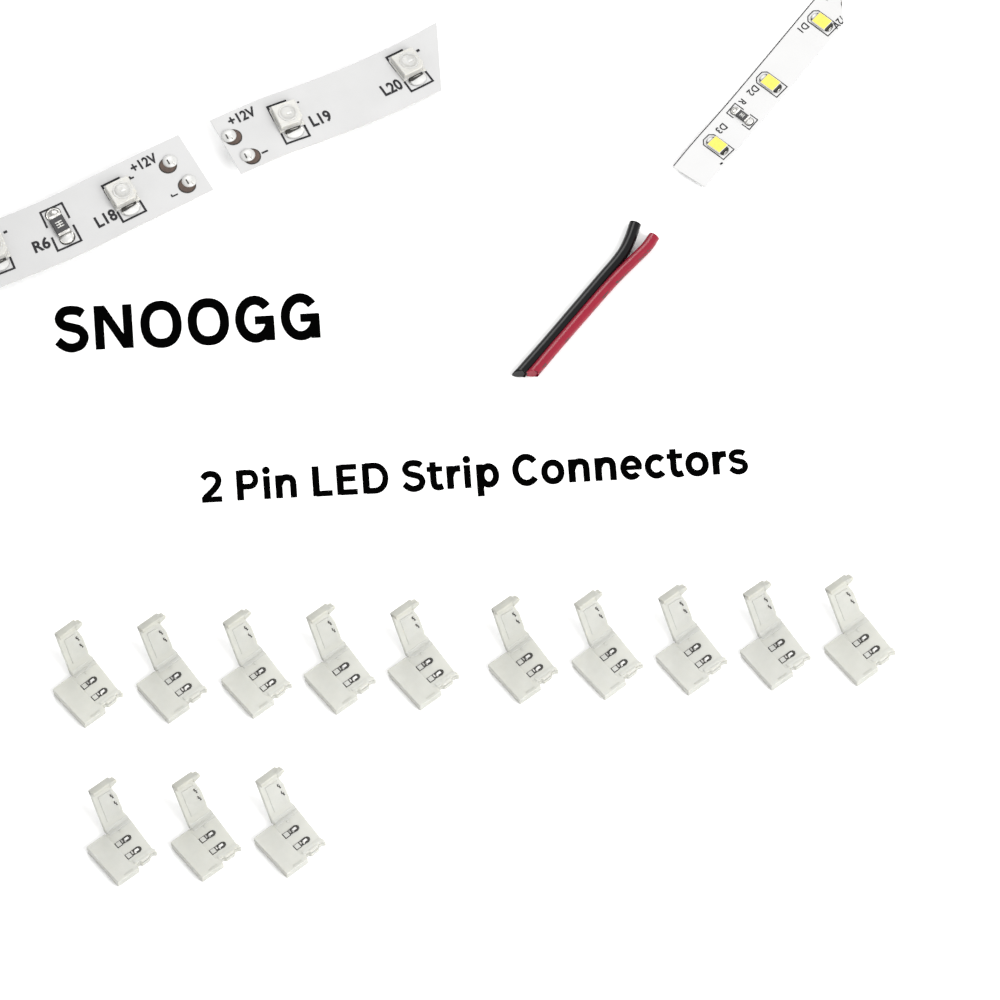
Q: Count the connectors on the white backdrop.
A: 13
